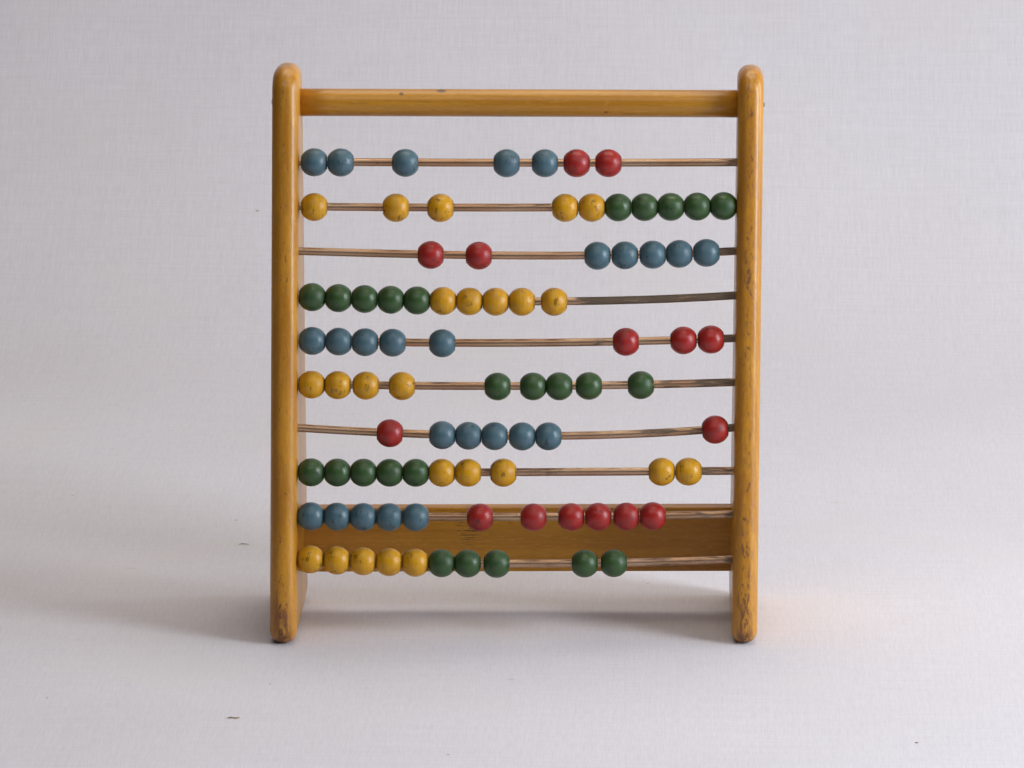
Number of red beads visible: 15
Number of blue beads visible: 25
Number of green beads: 25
